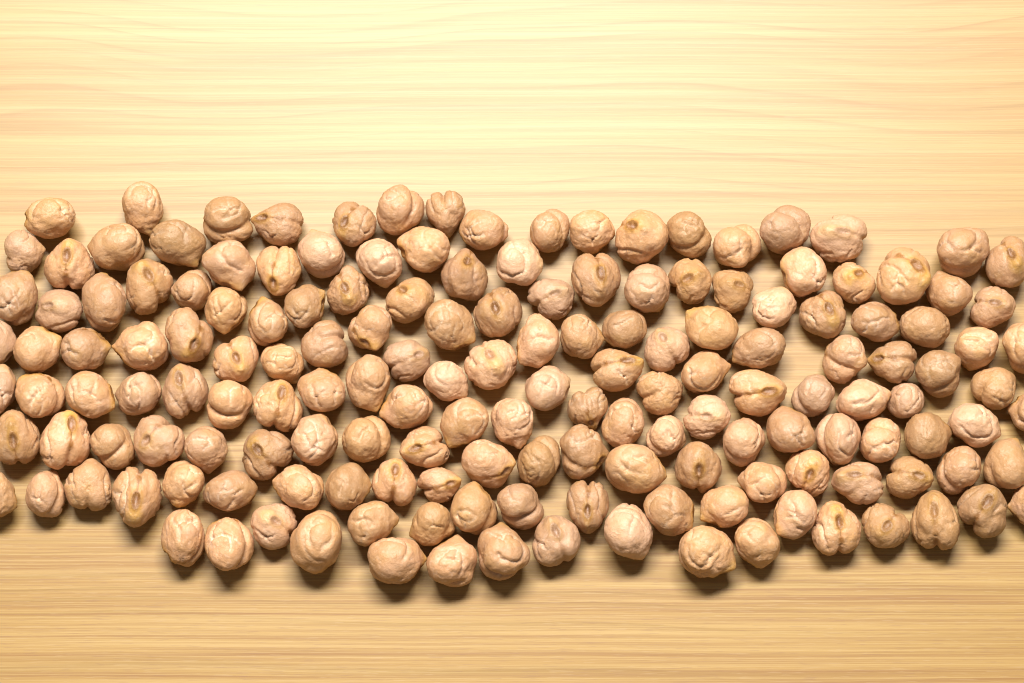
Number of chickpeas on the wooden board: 163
